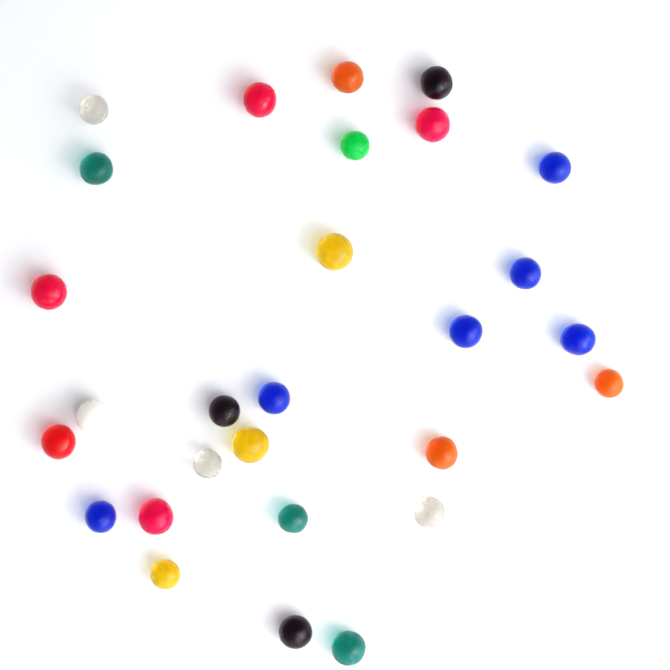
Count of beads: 28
